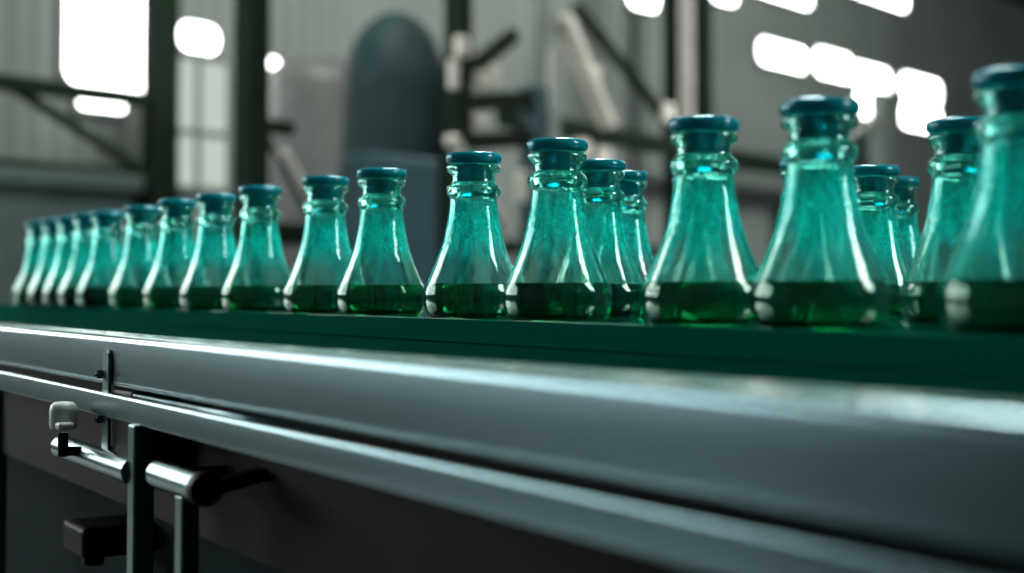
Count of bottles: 25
